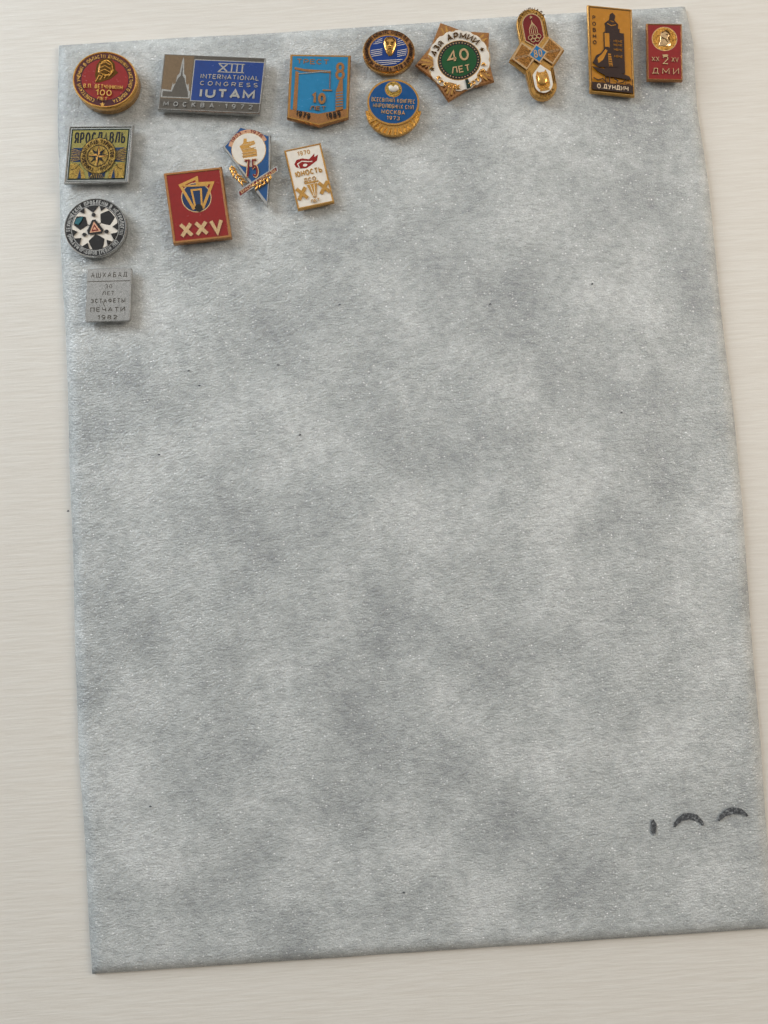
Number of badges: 15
